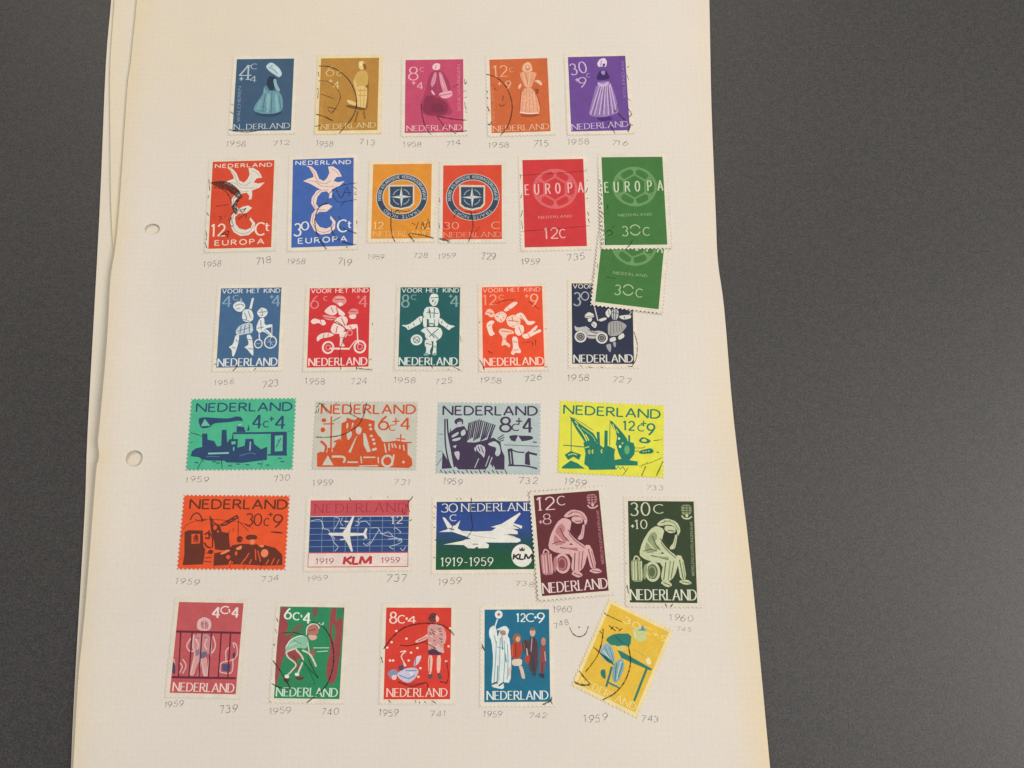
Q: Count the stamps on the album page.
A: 31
